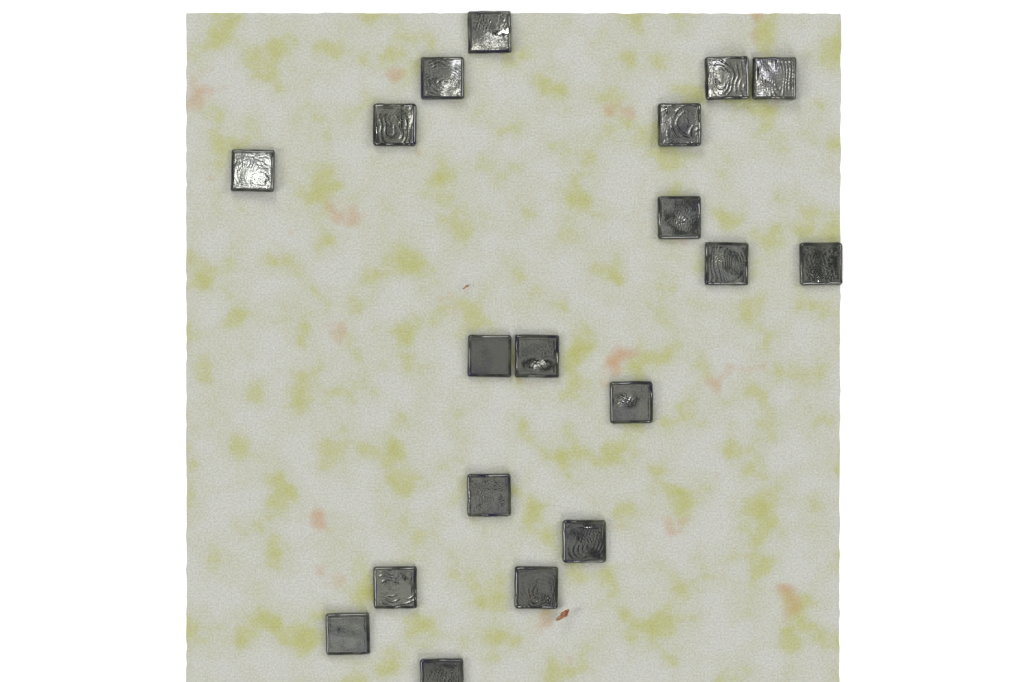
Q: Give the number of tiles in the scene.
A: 19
